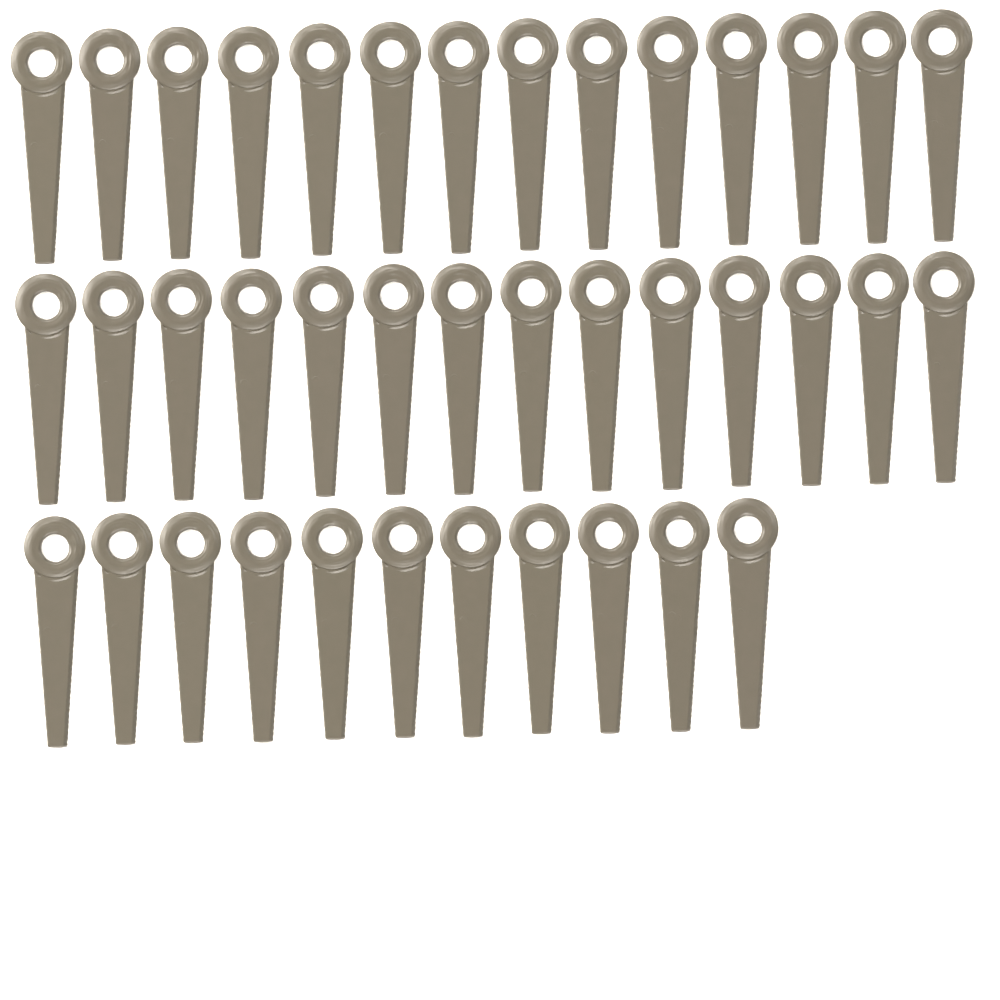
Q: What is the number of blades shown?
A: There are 39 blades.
